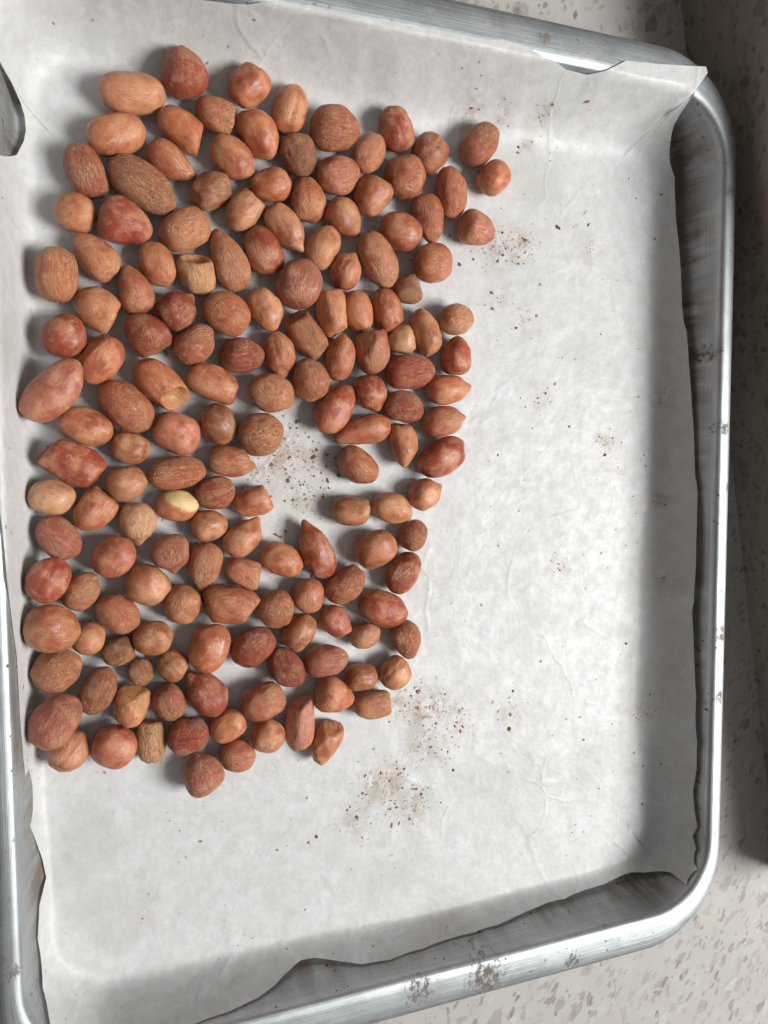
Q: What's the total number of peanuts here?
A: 159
